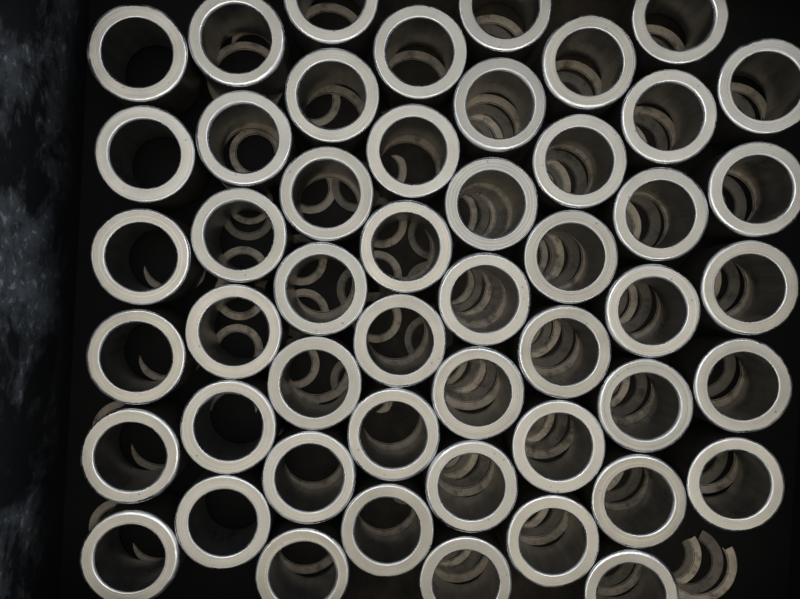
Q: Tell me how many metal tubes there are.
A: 50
